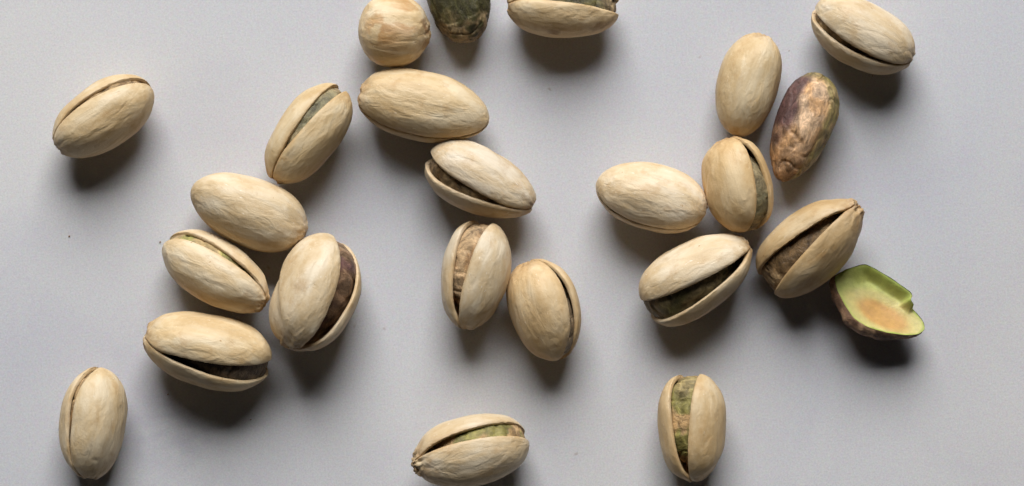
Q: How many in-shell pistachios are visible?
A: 21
